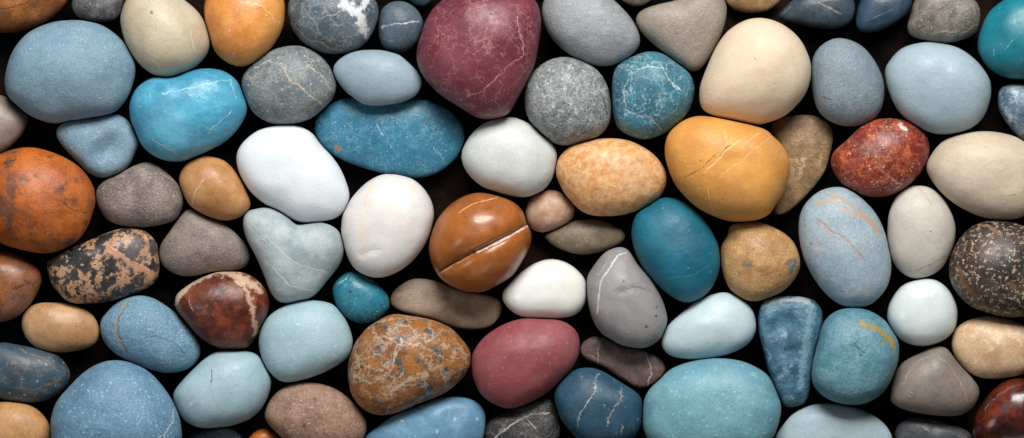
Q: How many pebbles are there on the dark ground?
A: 83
